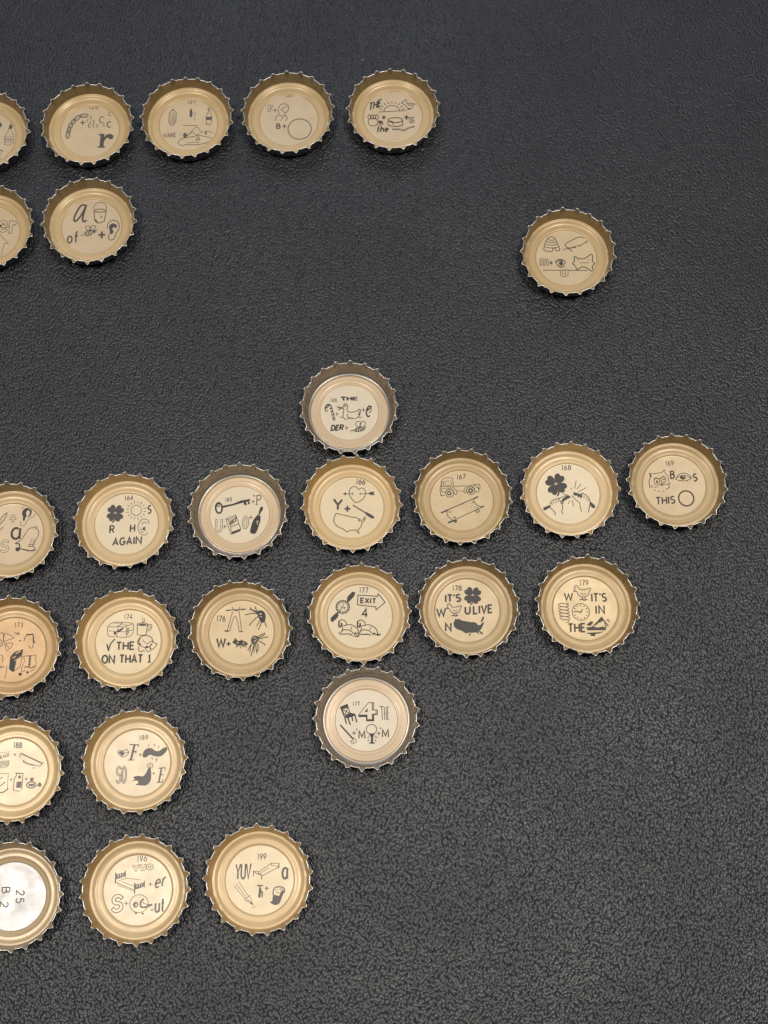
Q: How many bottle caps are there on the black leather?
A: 28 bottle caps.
